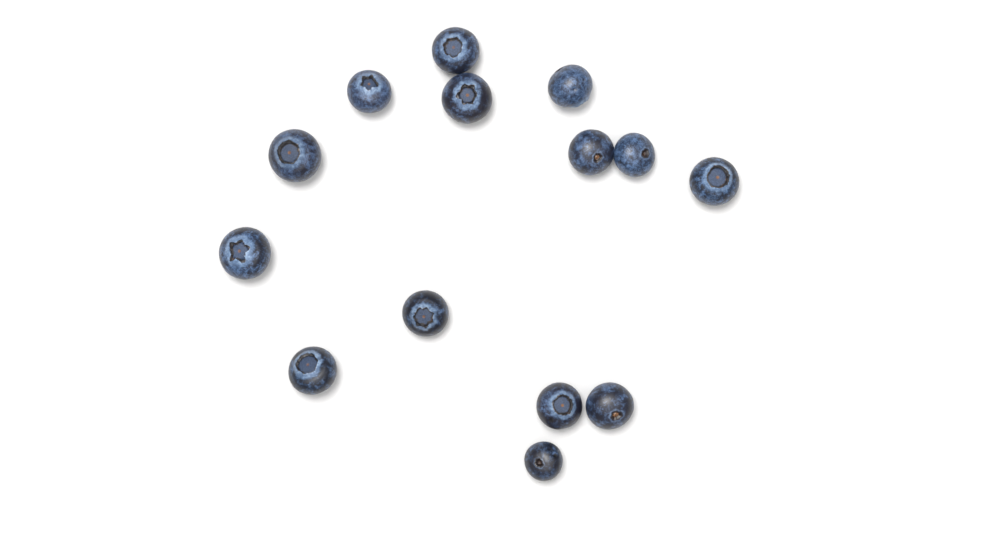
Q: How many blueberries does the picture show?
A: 14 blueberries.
